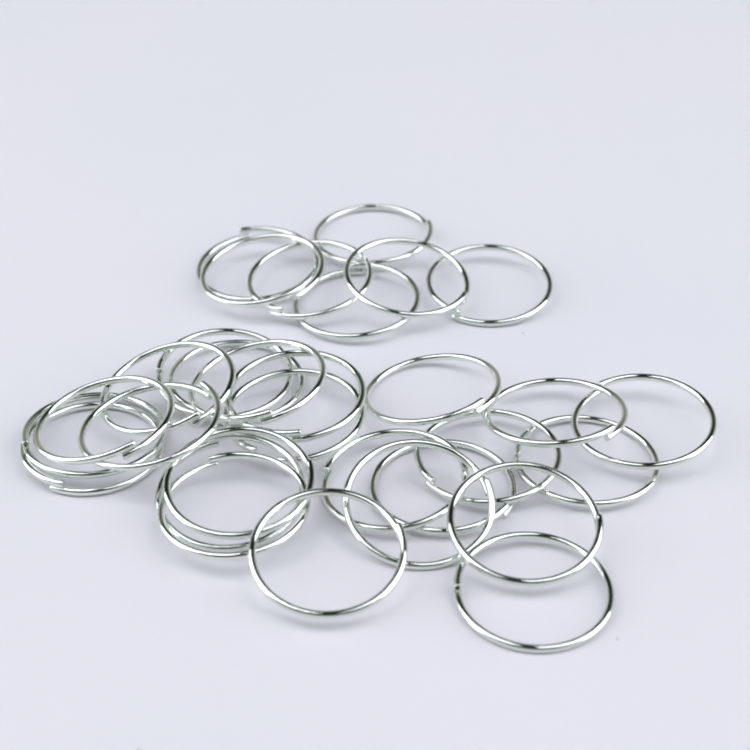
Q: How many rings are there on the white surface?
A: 31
